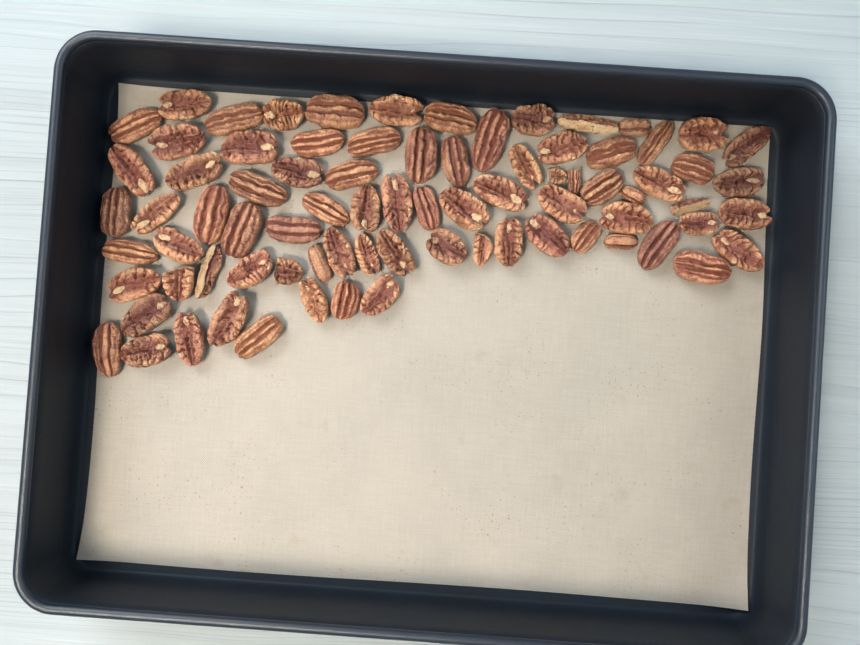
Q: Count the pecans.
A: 80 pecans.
